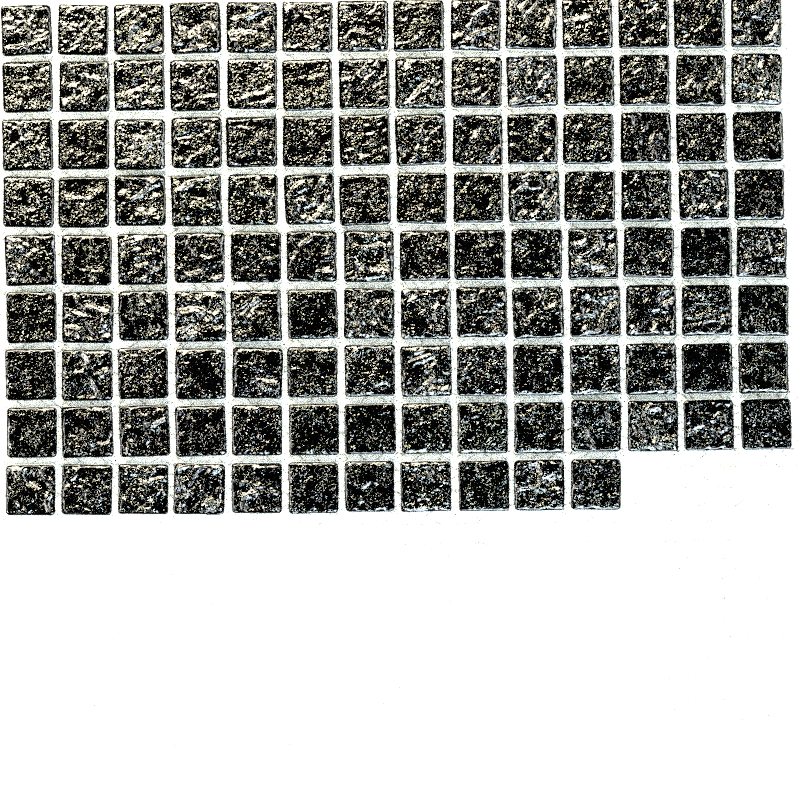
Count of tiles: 123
